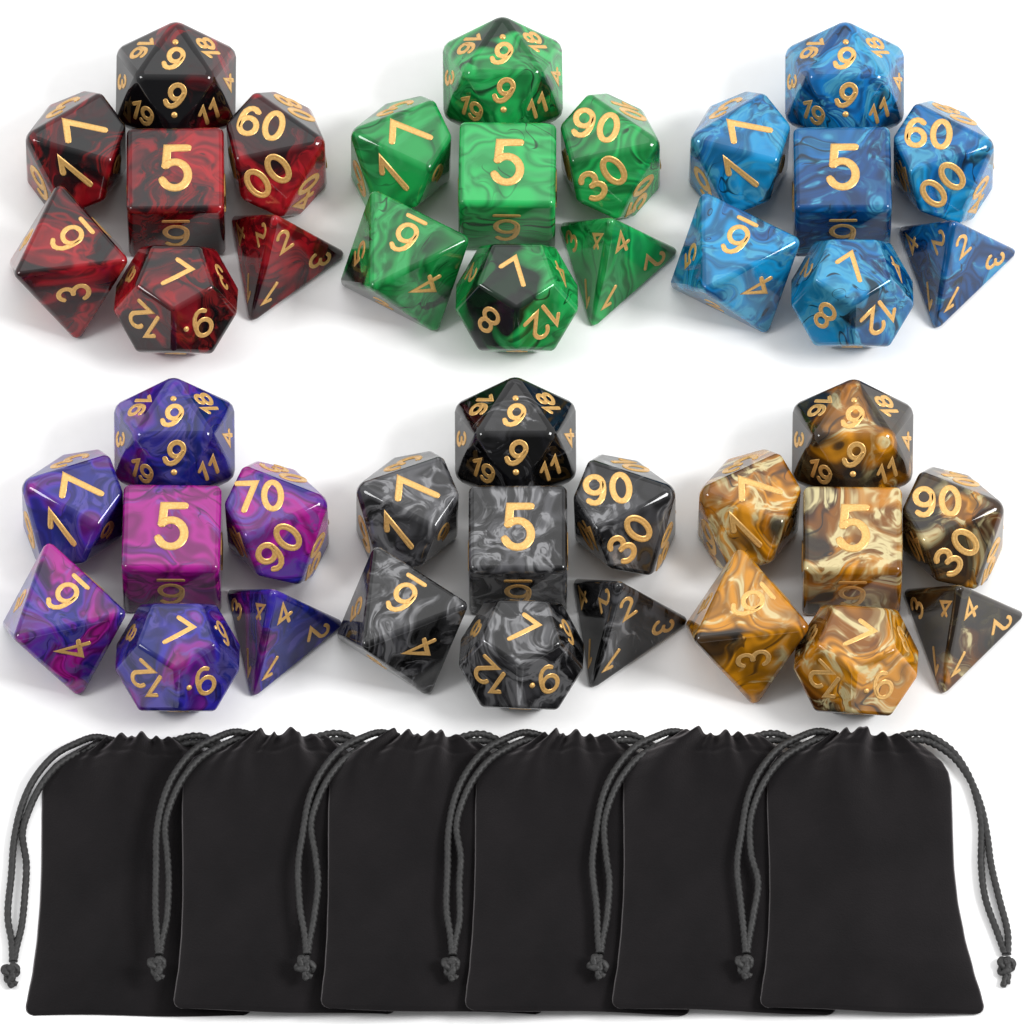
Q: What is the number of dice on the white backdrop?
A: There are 42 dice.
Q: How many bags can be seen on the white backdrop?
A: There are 6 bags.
